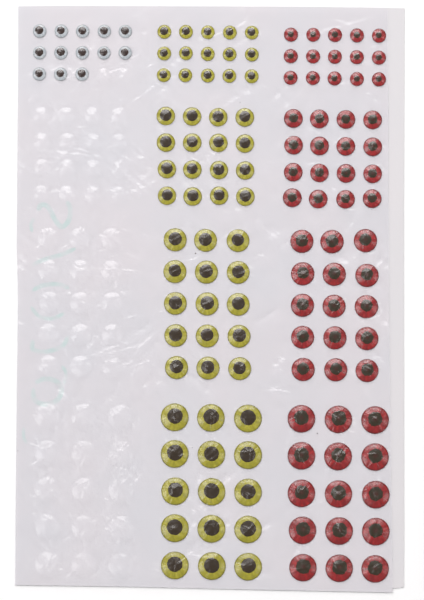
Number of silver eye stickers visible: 13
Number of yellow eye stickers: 61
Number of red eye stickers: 61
